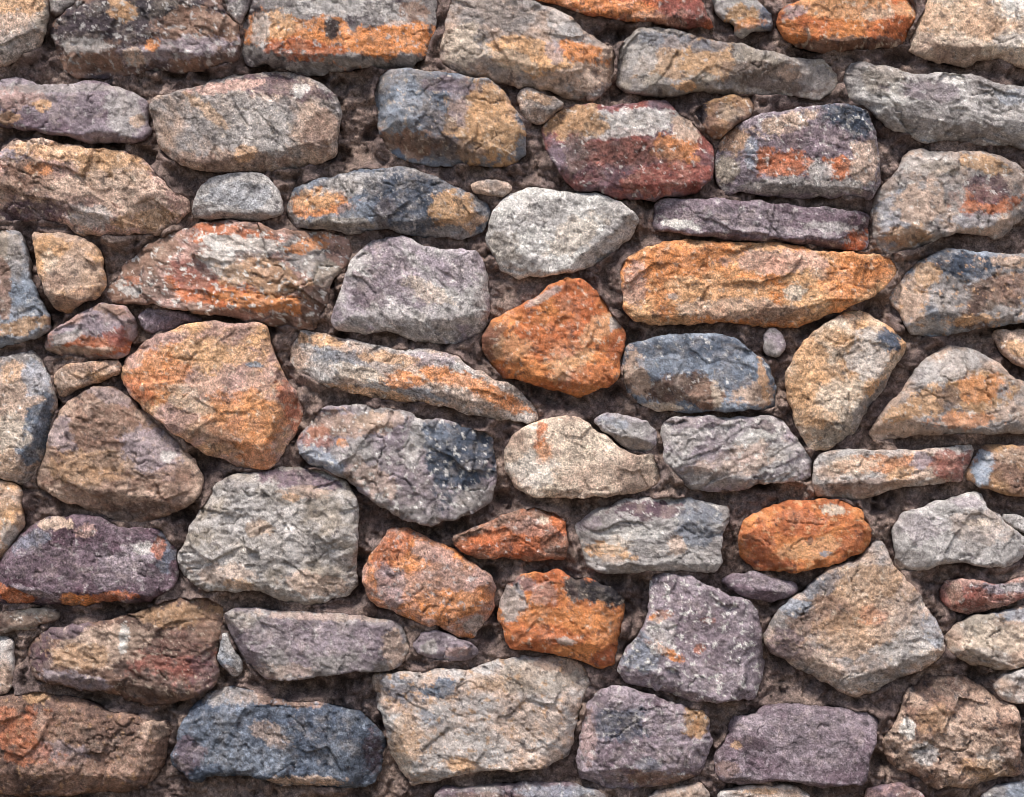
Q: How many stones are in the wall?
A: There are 84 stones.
